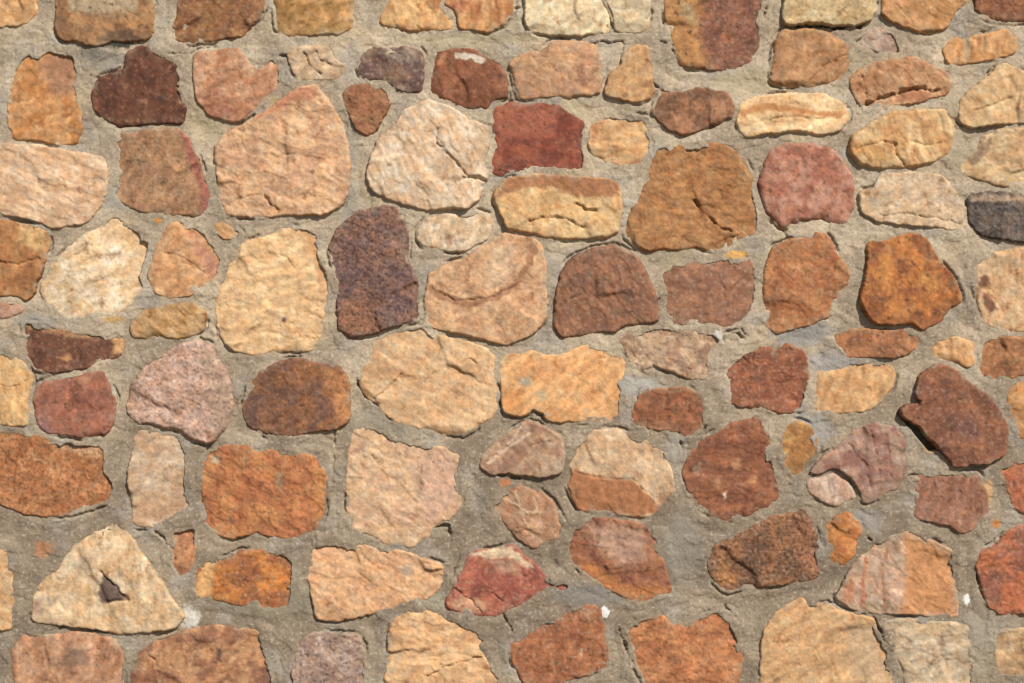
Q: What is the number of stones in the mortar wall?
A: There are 105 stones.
